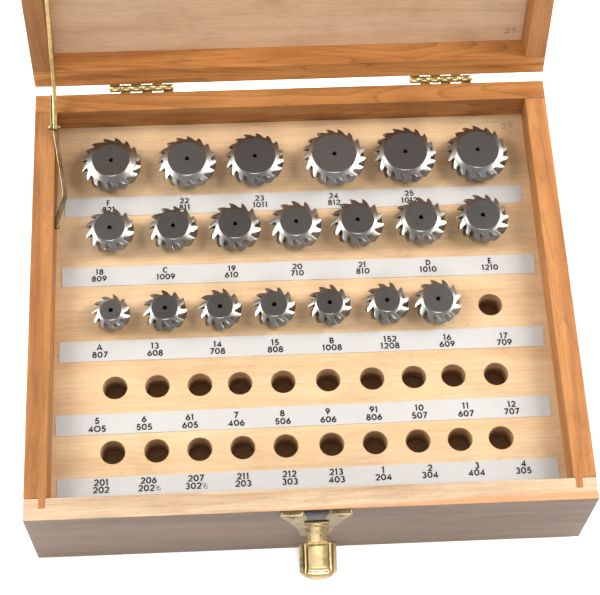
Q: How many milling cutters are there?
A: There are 20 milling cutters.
